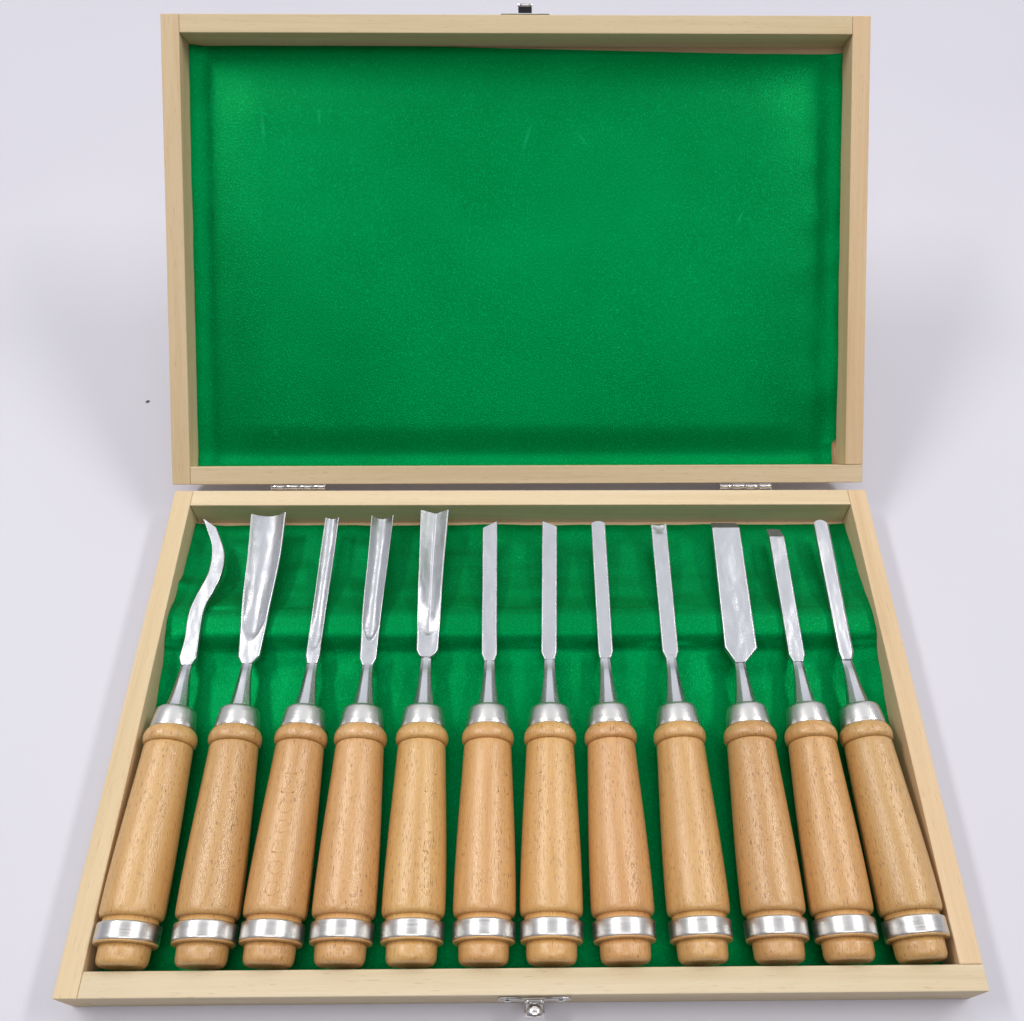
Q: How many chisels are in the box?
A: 12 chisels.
